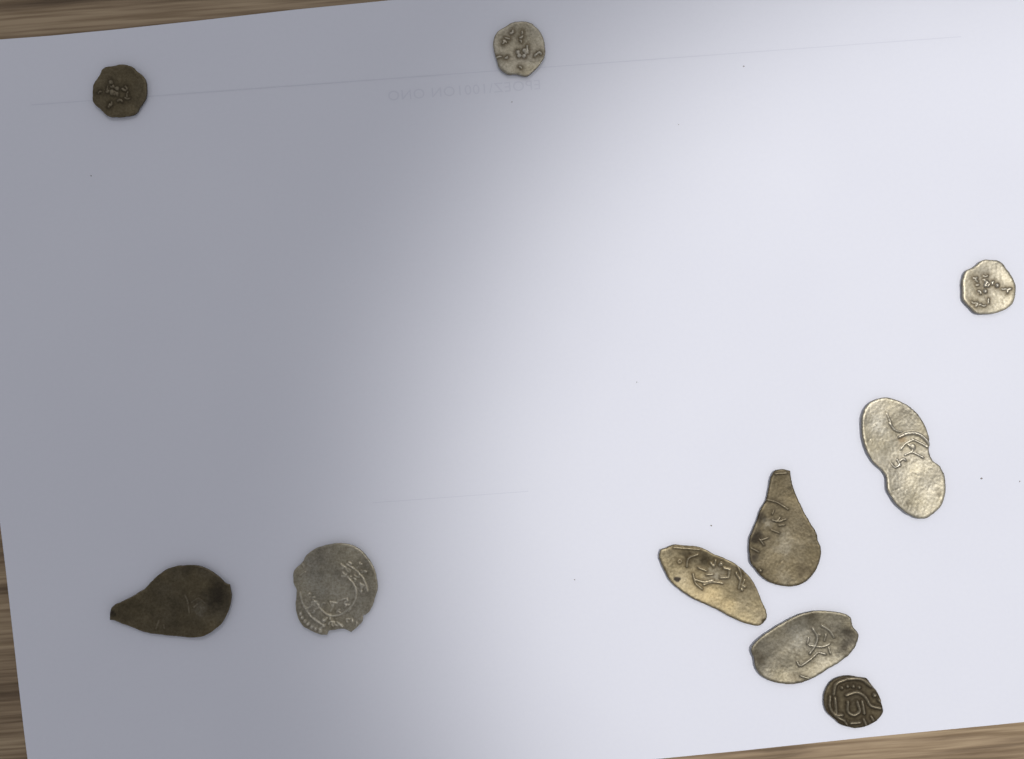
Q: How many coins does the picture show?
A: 10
